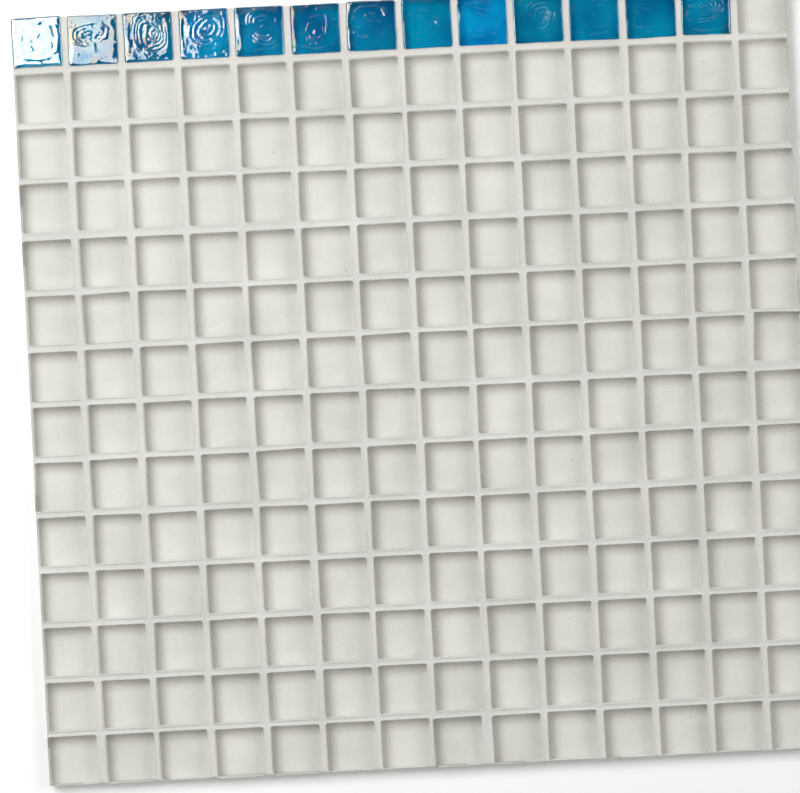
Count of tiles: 13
